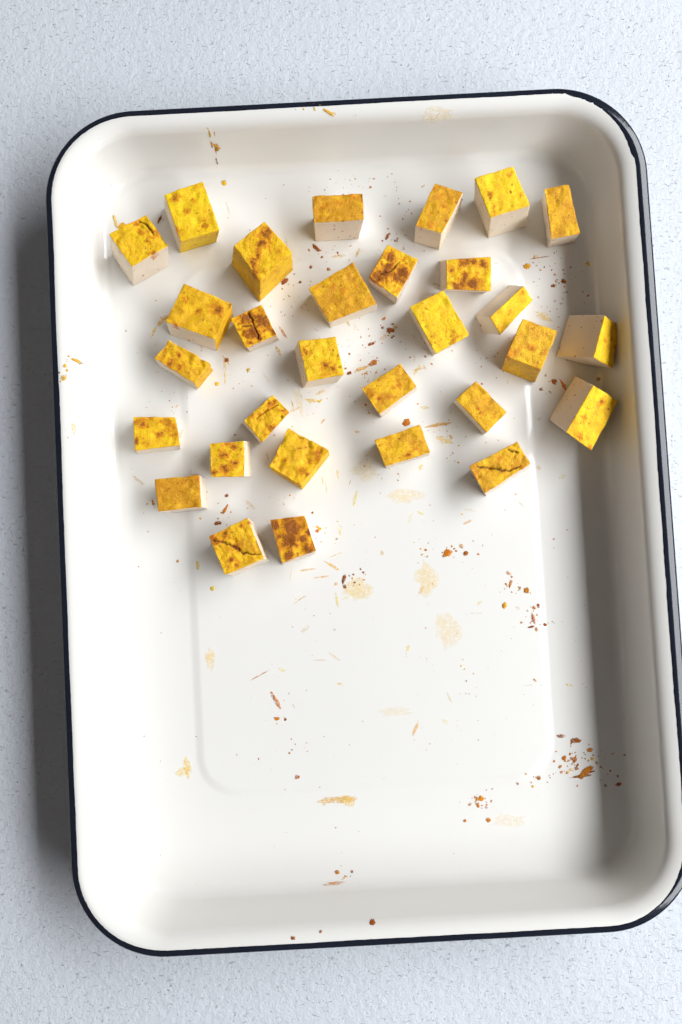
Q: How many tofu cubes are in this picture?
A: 30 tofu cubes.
